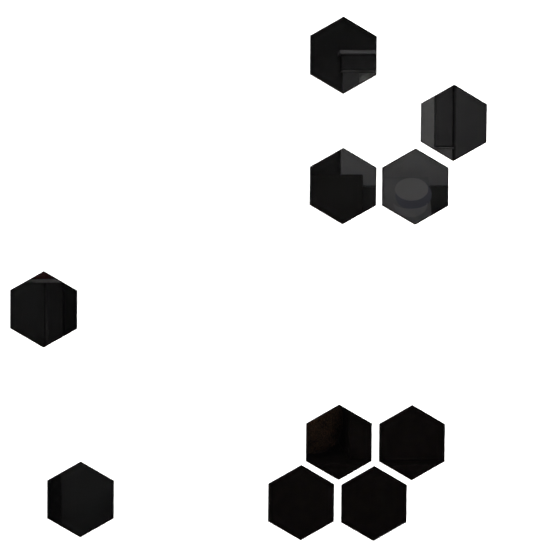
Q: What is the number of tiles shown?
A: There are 10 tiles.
